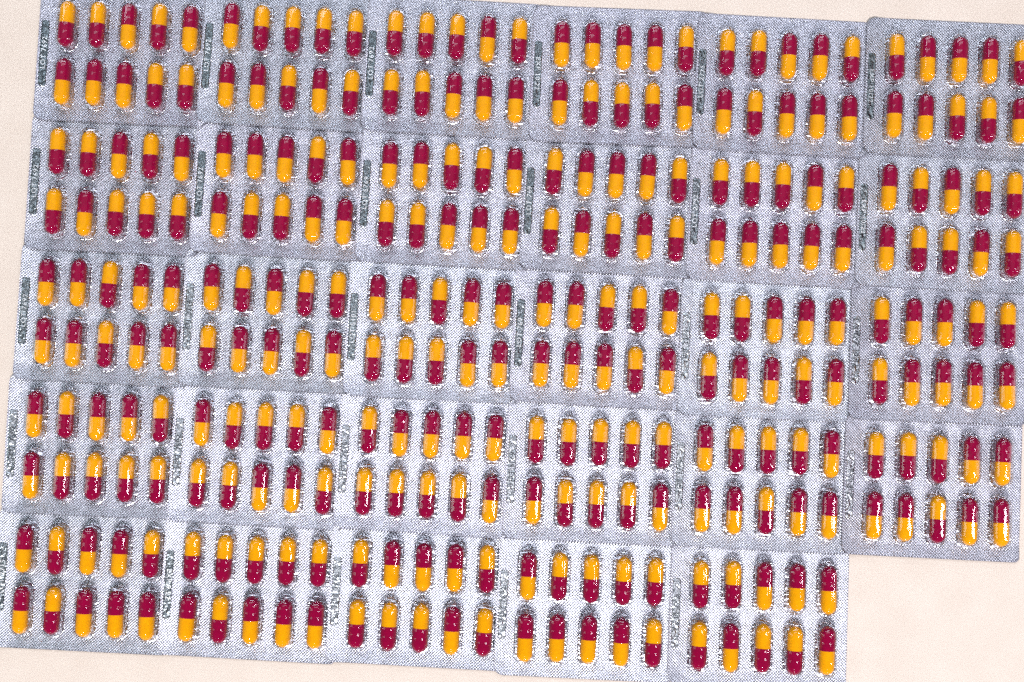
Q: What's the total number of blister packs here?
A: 29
